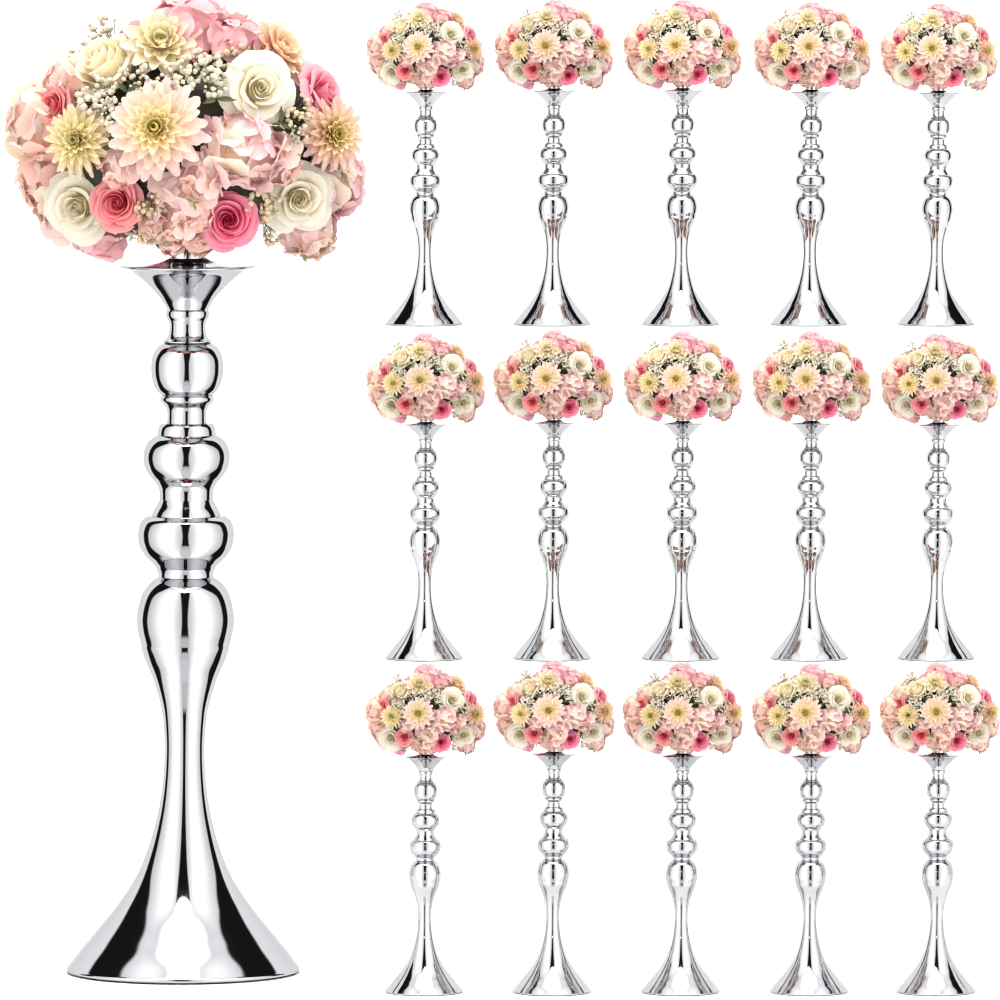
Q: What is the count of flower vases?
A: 16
